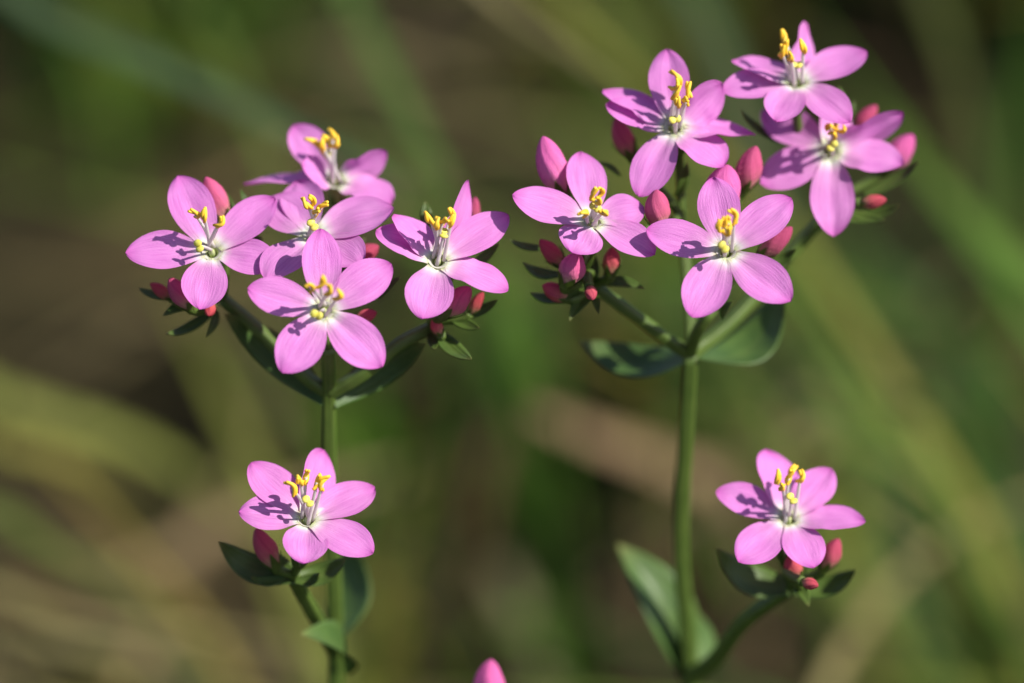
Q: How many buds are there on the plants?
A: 29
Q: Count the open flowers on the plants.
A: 12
